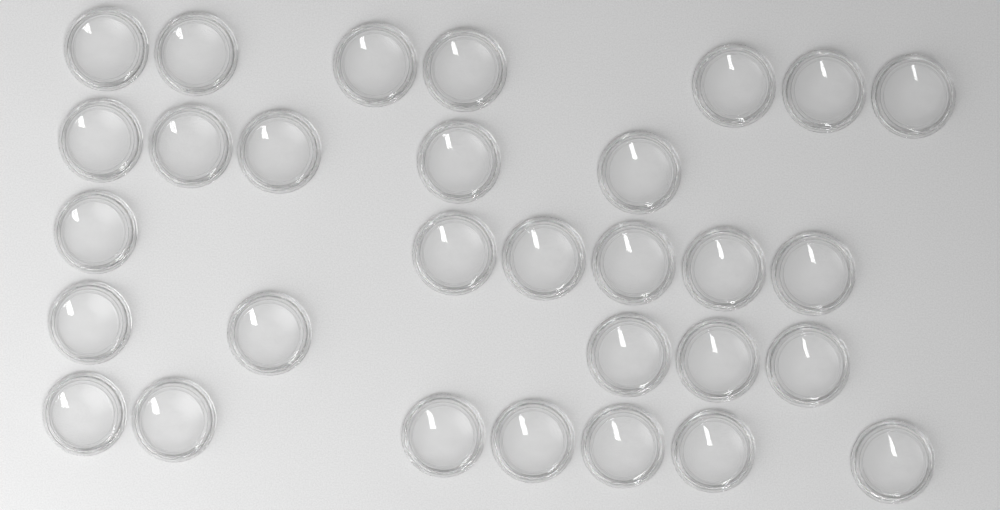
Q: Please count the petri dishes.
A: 30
